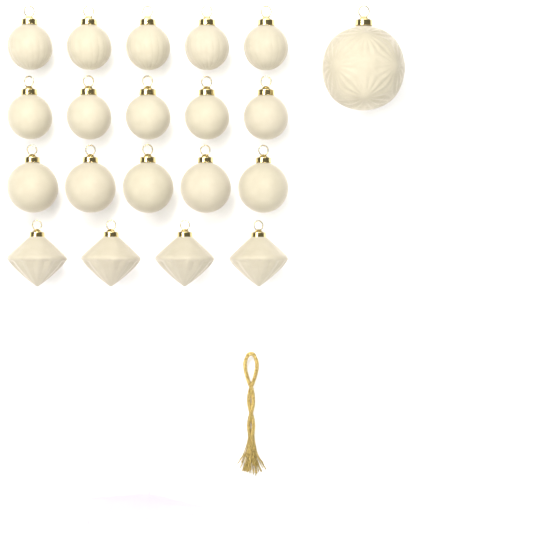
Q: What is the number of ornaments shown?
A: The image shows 20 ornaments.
